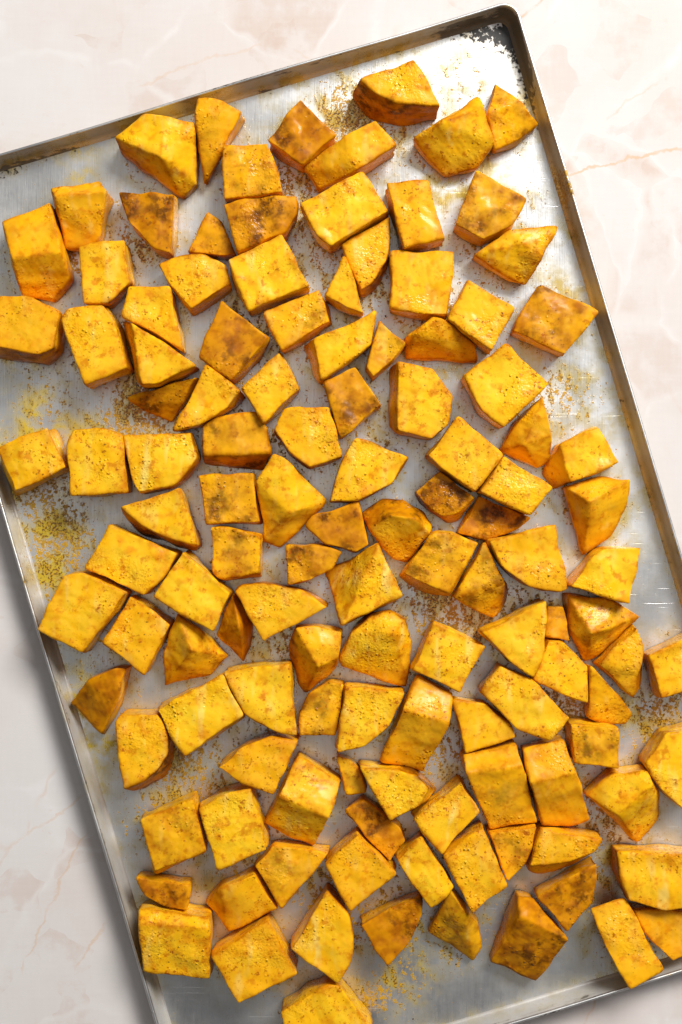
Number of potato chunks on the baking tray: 123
